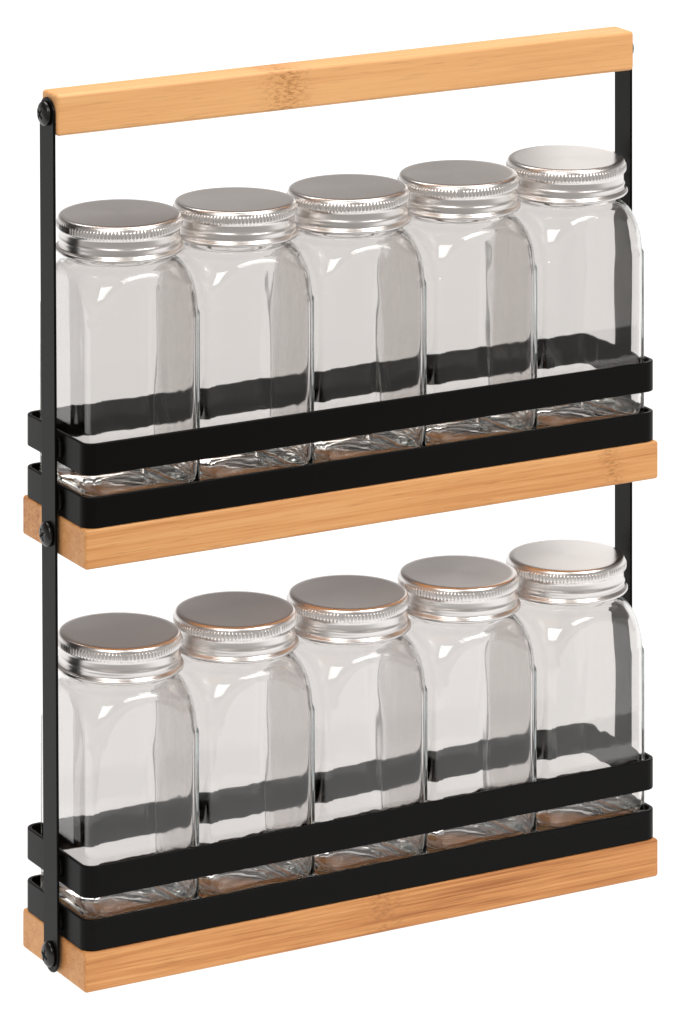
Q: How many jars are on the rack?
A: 10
